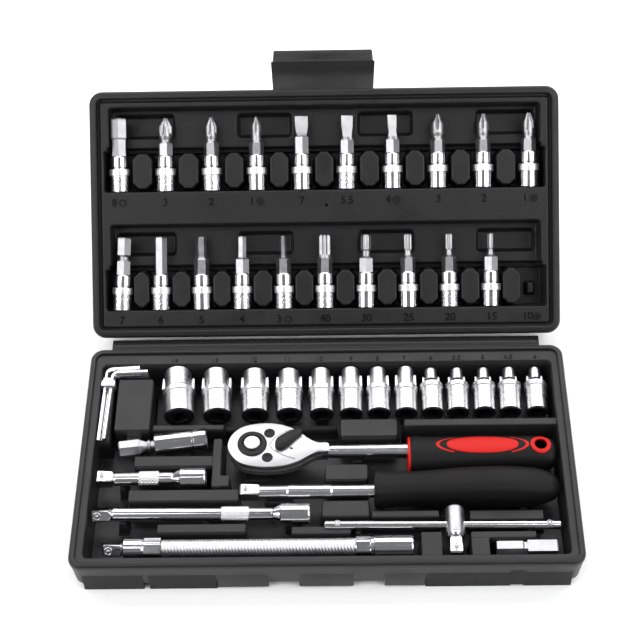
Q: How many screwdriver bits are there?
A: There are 20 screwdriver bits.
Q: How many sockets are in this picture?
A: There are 13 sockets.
